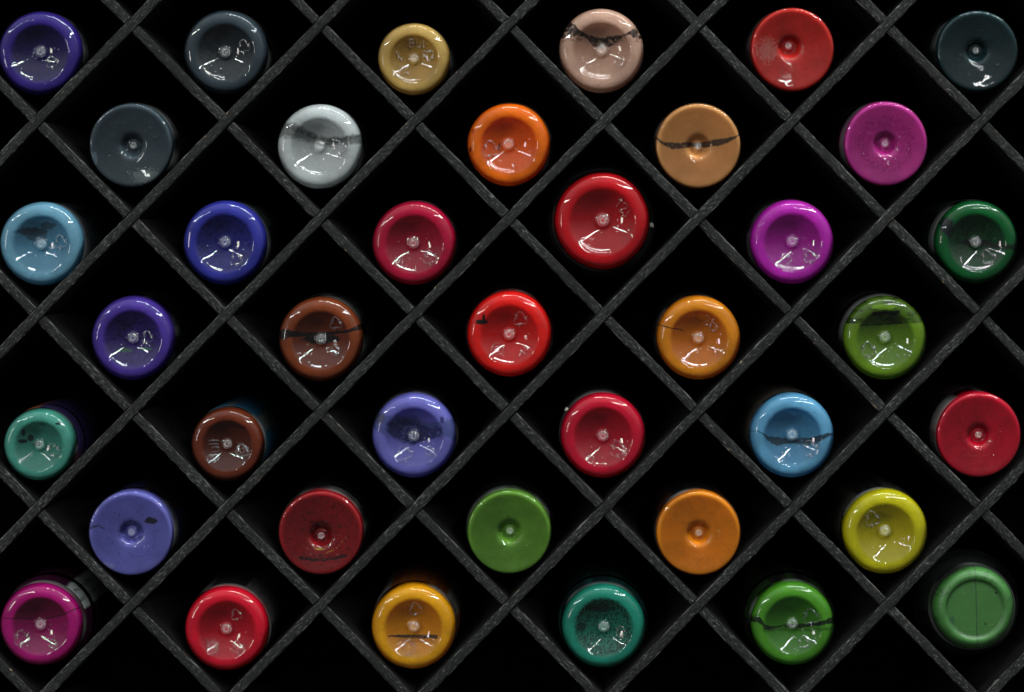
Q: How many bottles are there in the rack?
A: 39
